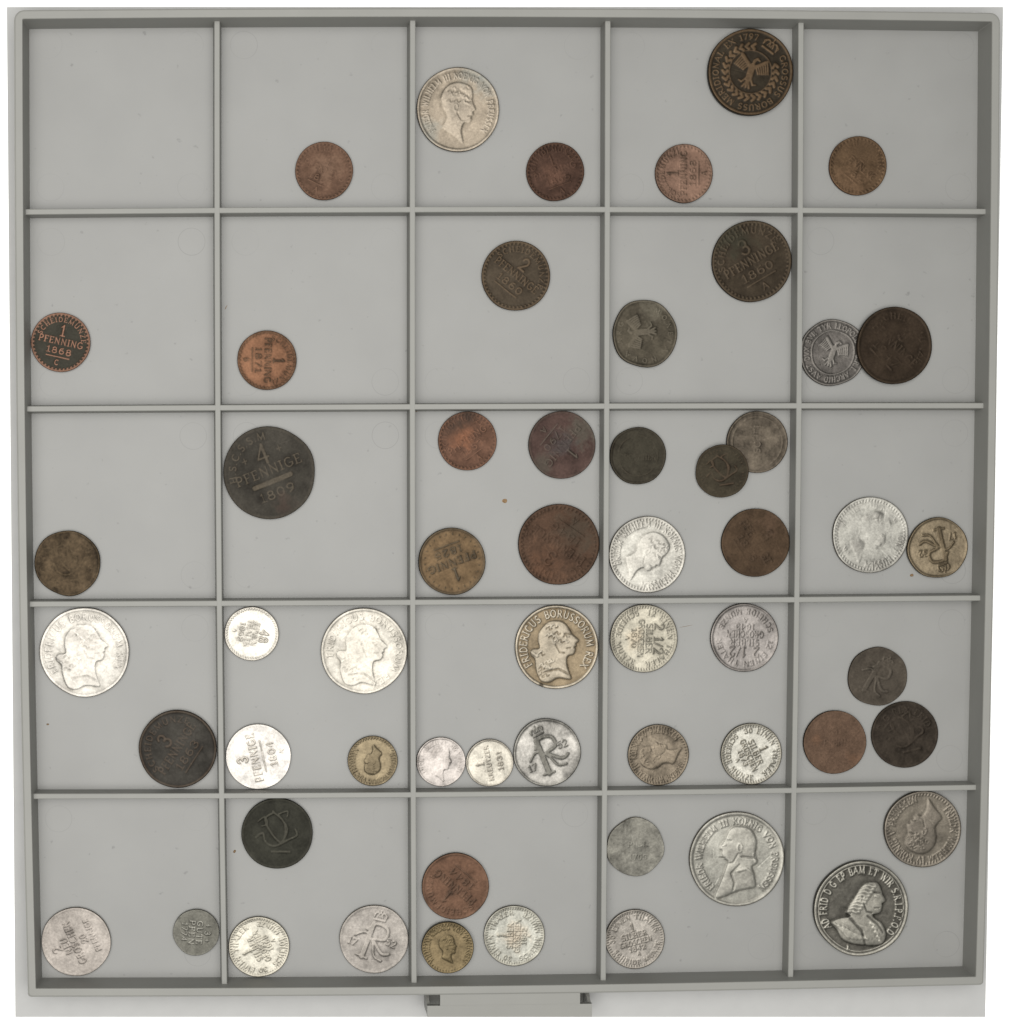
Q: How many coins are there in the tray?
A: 56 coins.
